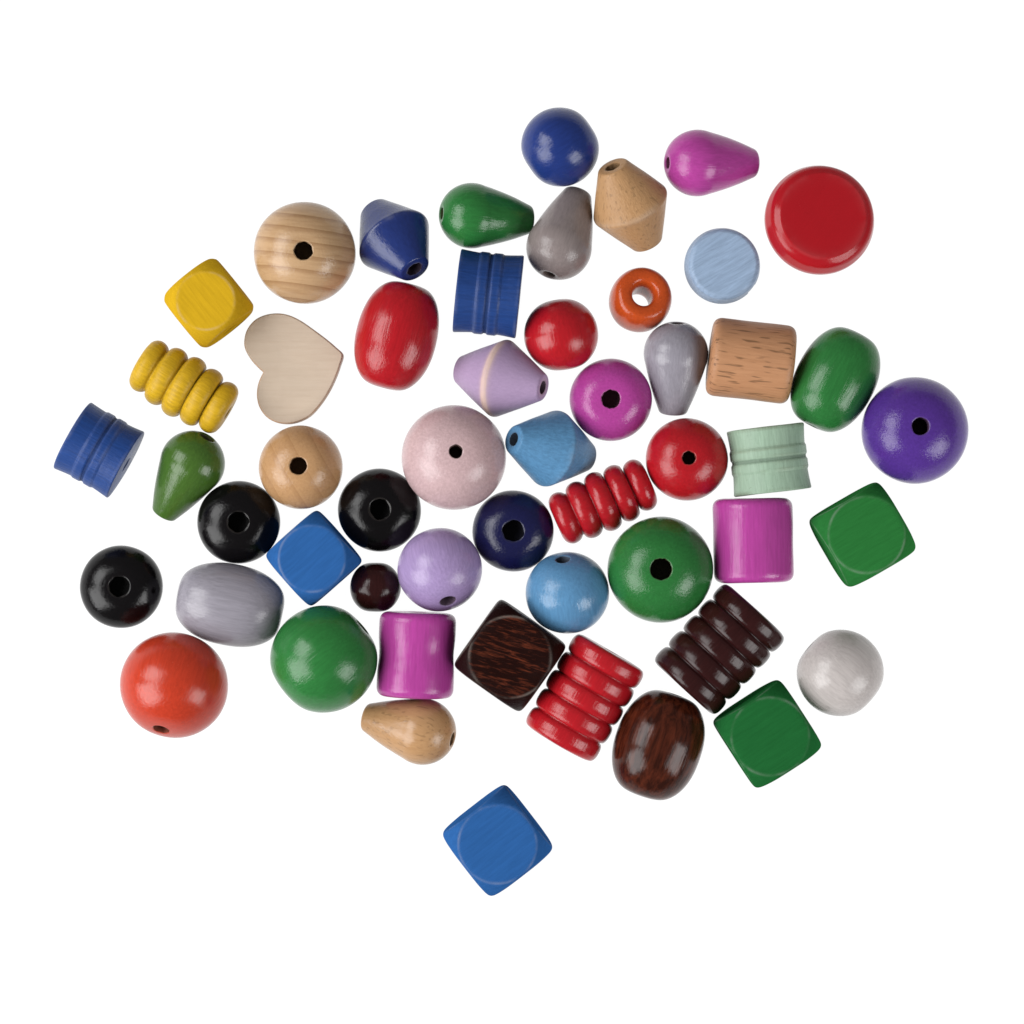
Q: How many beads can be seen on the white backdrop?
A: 53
